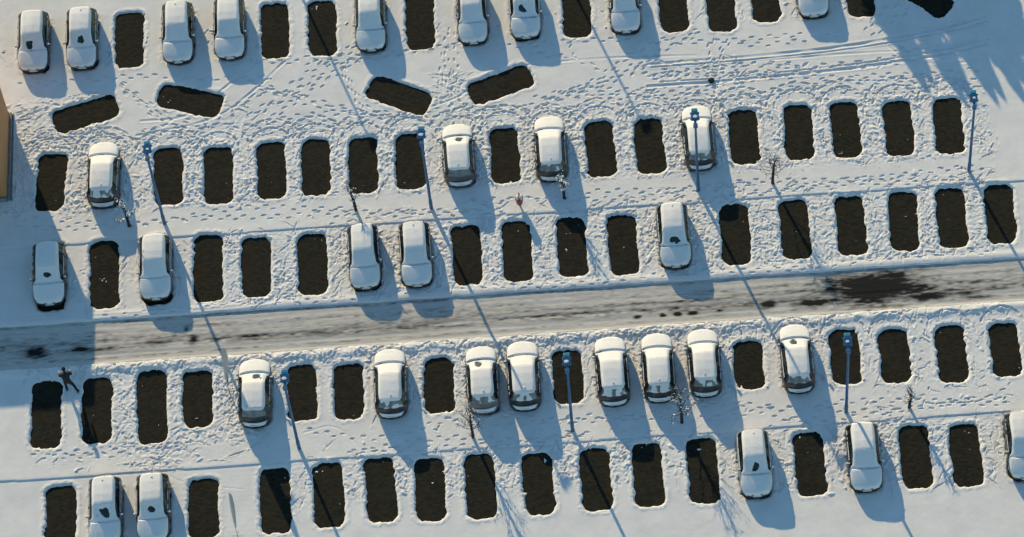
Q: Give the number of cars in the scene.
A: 31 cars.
